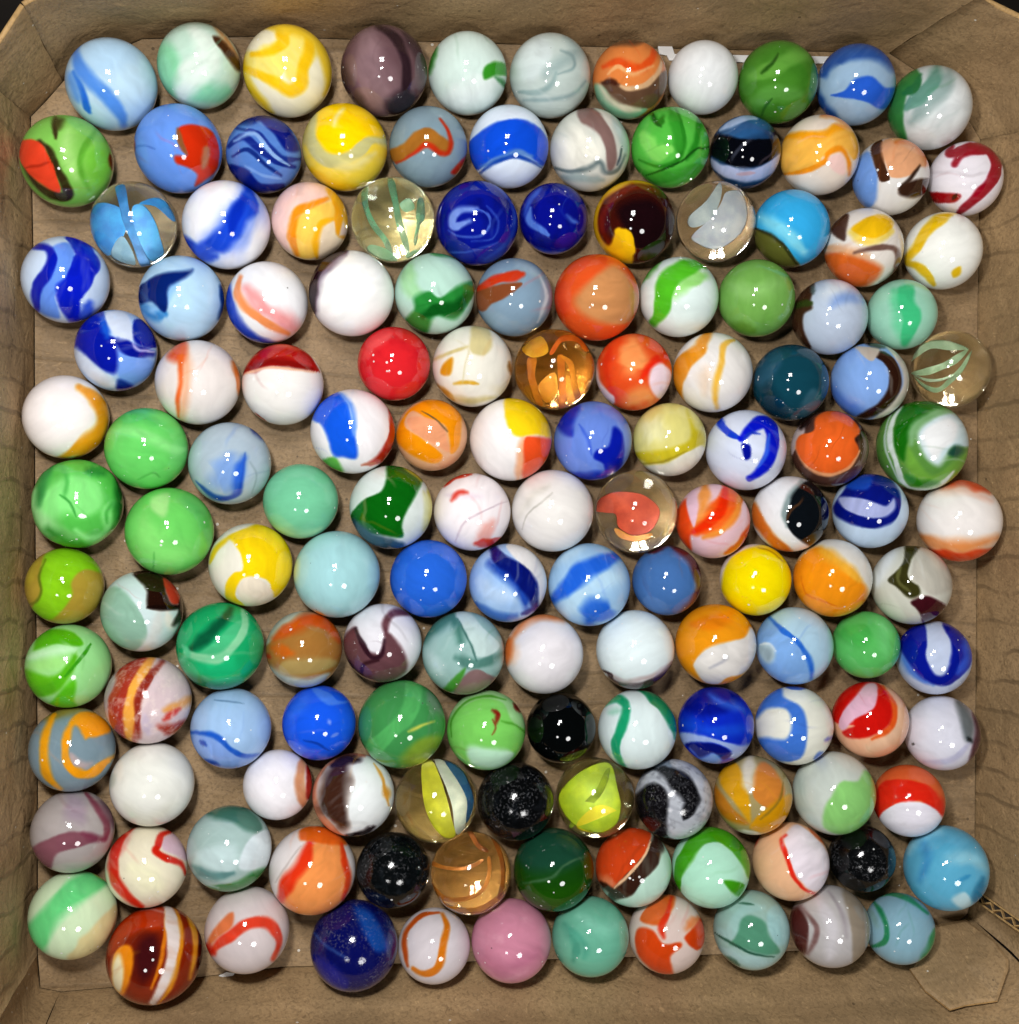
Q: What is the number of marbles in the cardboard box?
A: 145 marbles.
